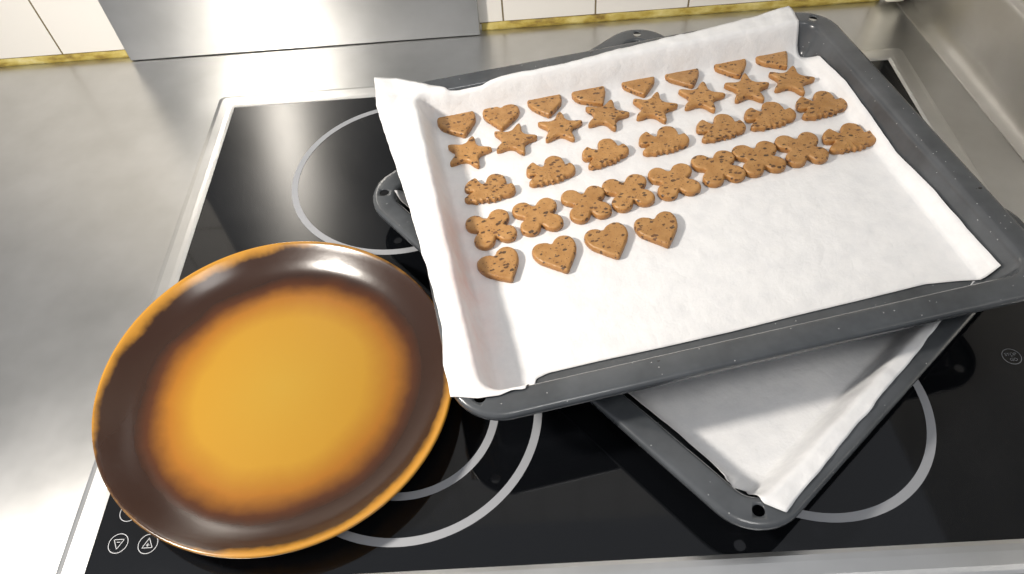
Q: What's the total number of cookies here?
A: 36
